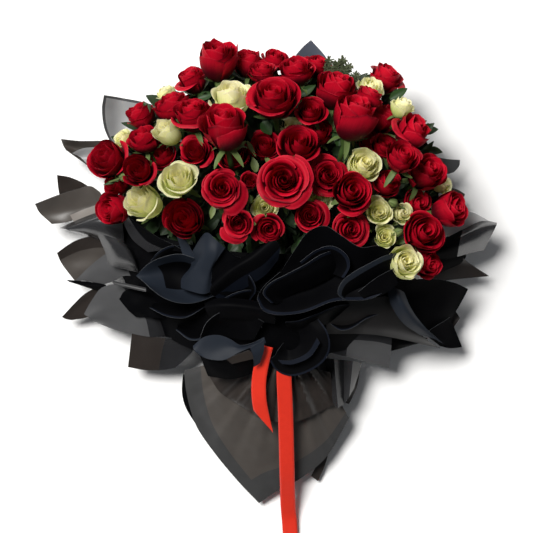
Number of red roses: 49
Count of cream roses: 17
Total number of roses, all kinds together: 66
